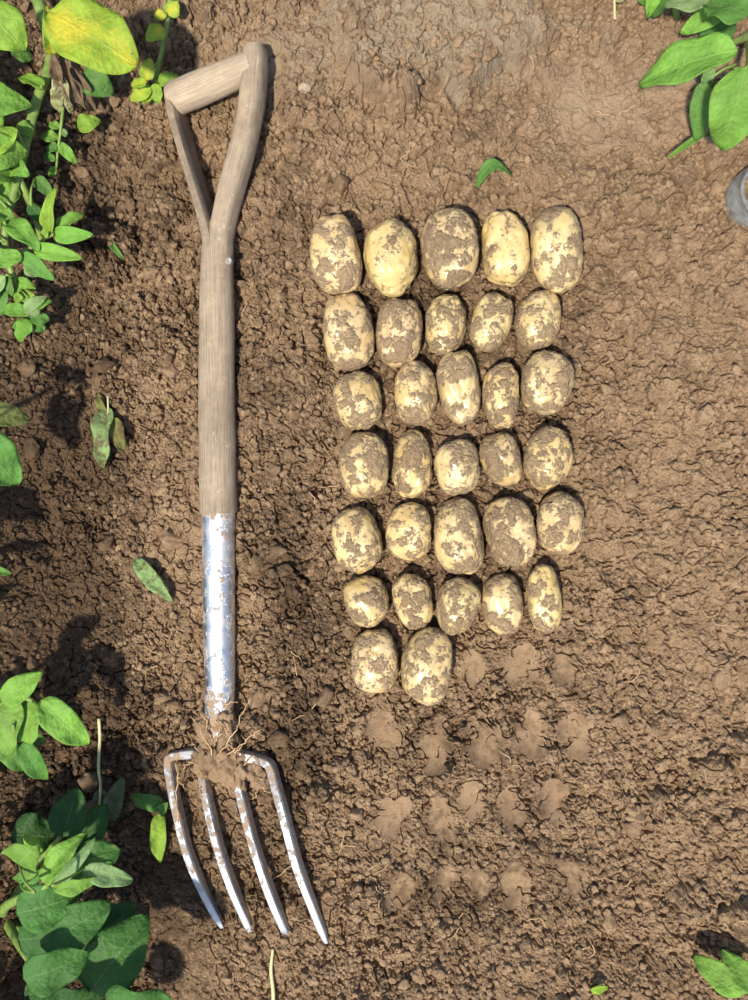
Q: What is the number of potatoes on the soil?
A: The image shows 32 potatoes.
